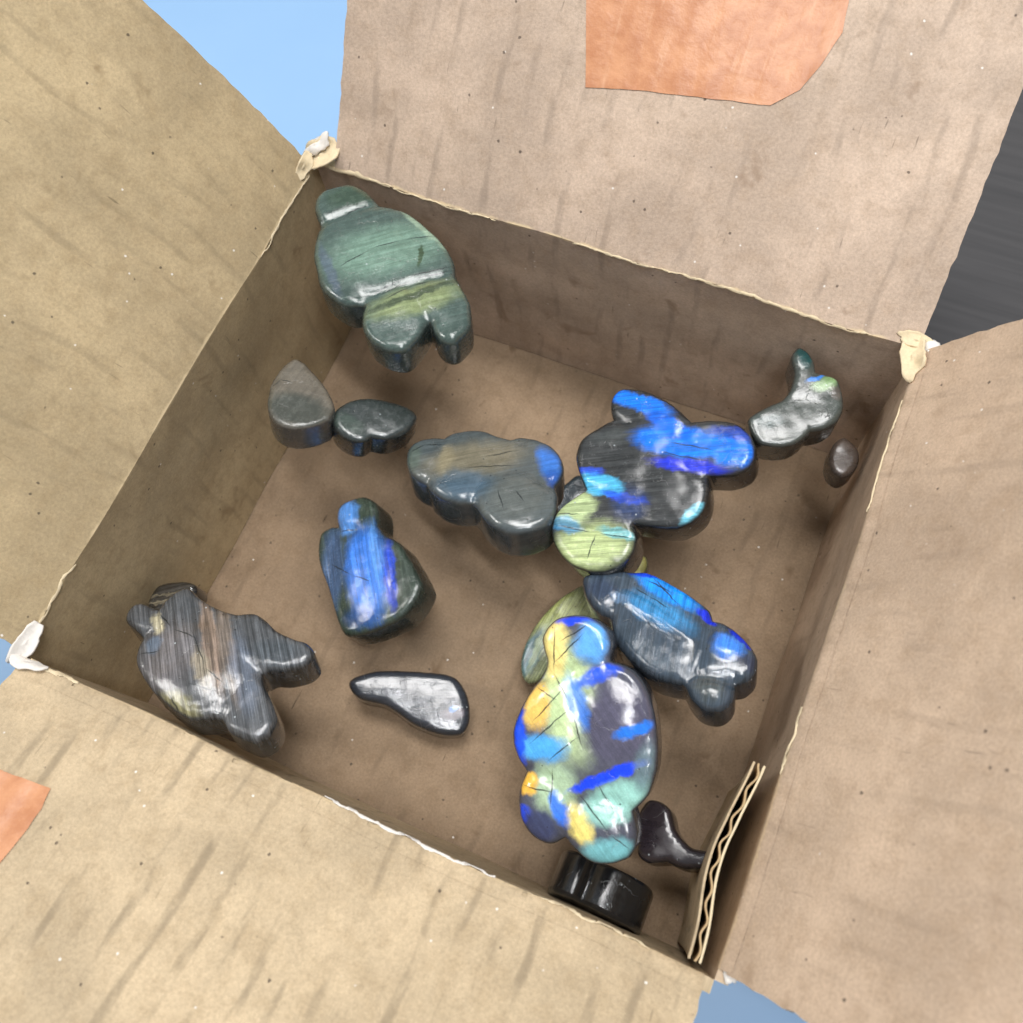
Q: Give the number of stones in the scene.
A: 17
